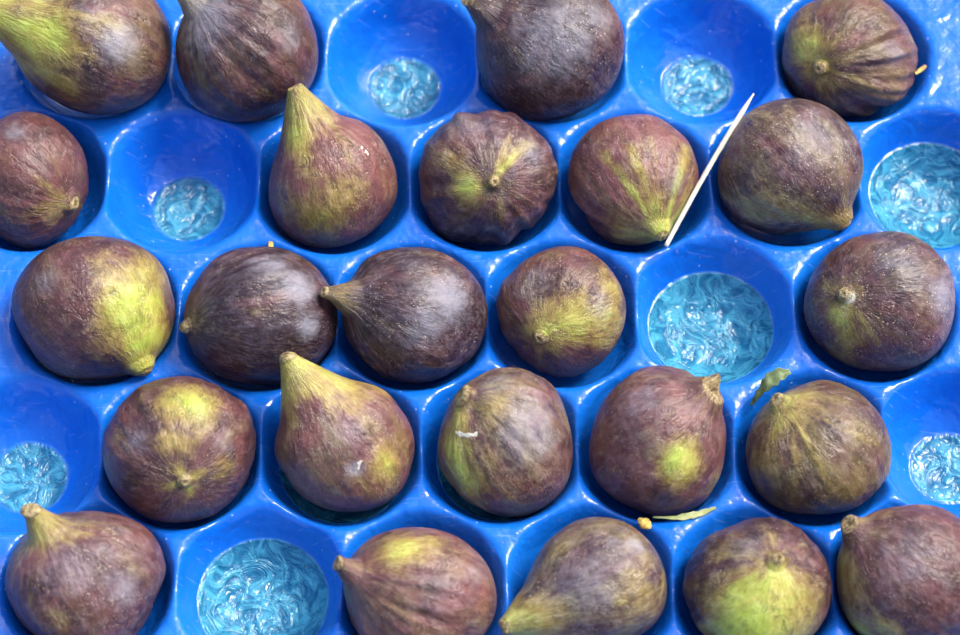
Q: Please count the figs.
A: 24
